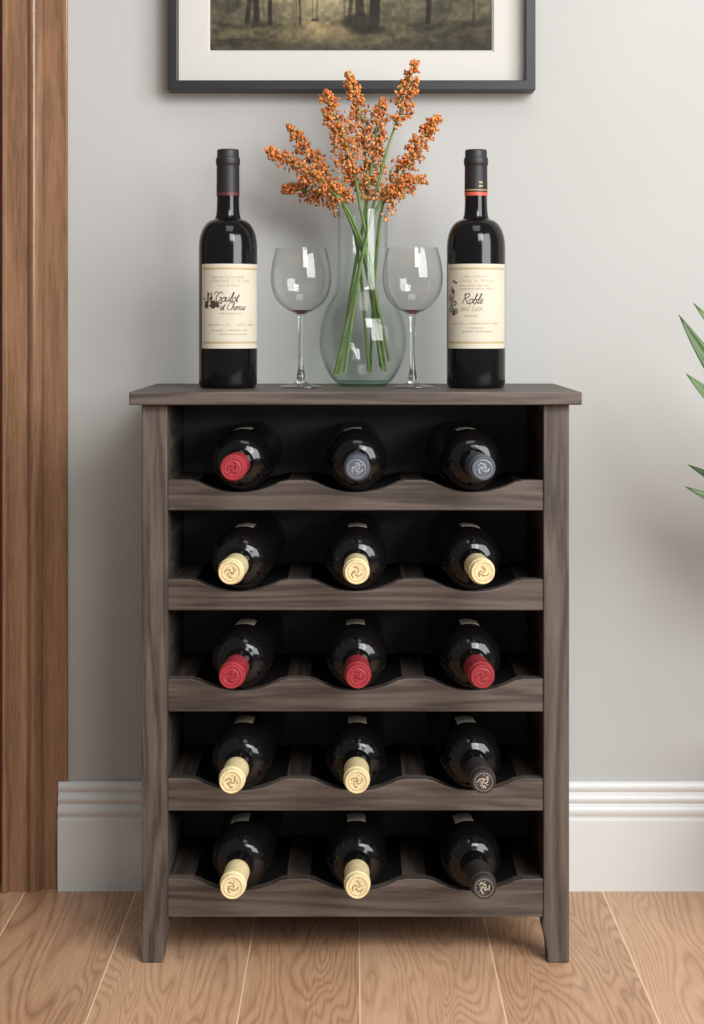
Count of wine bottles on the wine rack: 17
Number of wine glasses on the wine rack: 2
